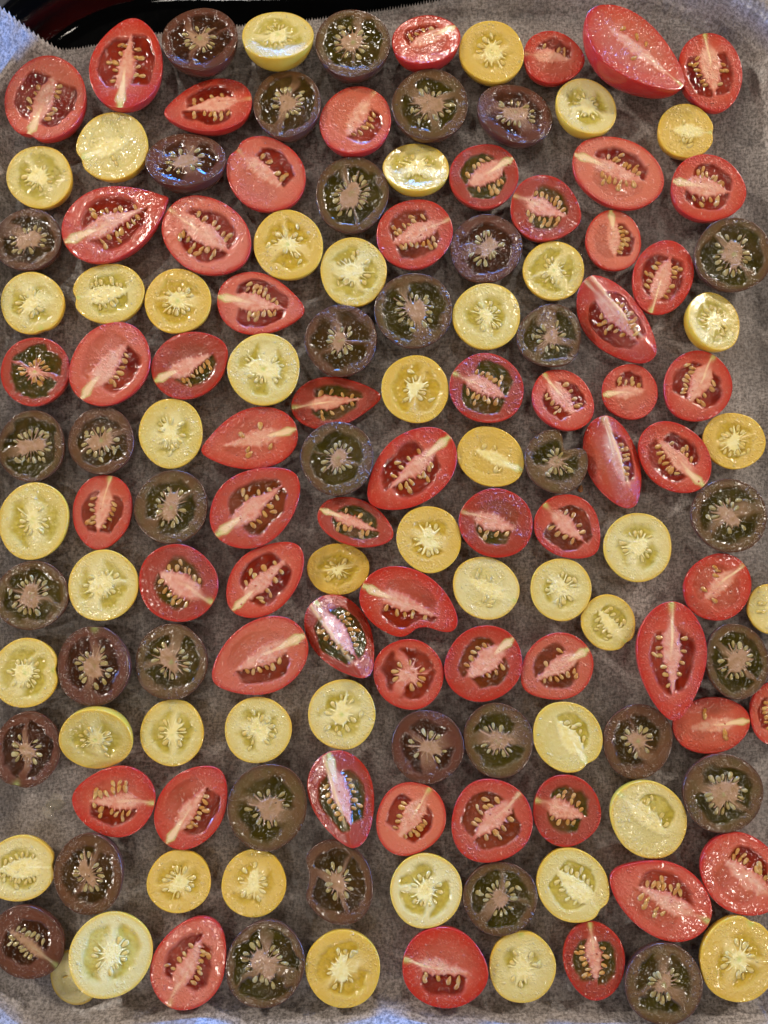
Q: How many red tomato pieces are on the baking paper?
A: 60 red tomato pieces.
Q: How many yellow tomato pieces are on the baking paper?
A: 46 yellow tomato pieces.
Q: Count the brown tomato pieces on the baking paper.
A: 35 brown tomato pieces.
